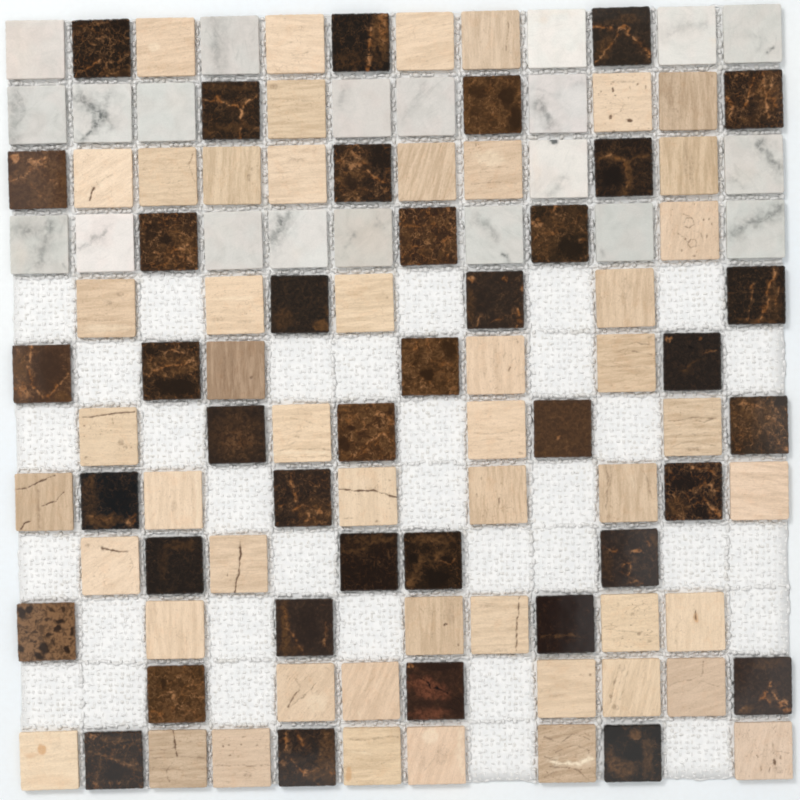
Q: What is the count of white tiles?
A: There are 21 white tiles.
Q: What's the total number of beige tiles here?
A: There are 51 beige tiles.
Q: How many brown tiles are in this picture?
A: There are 39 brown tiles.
